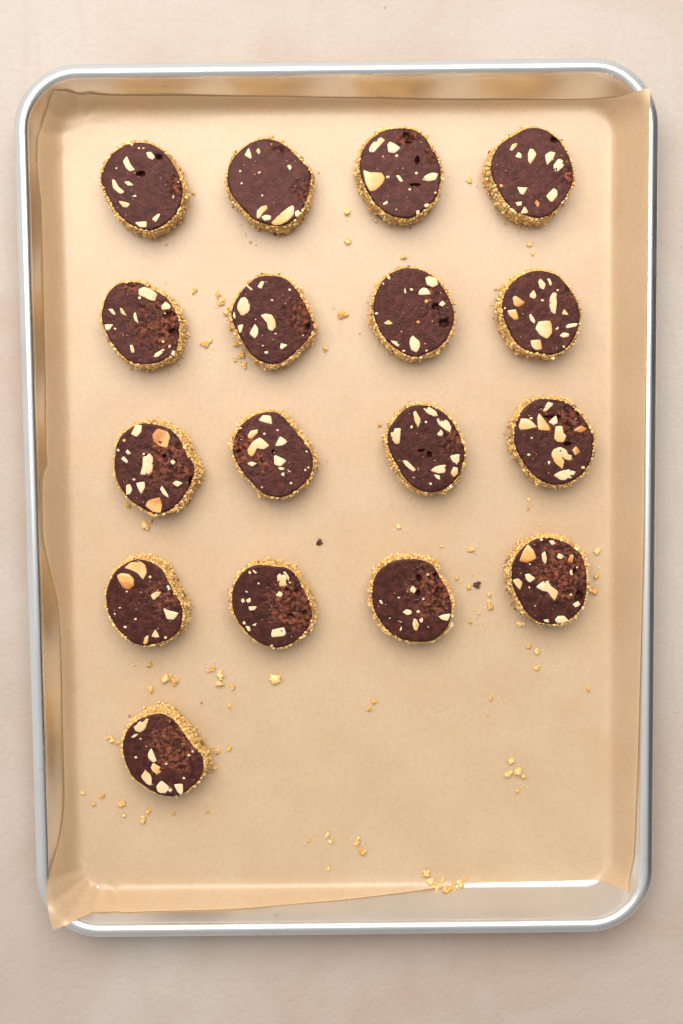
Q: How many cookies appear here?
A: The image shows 17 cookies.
